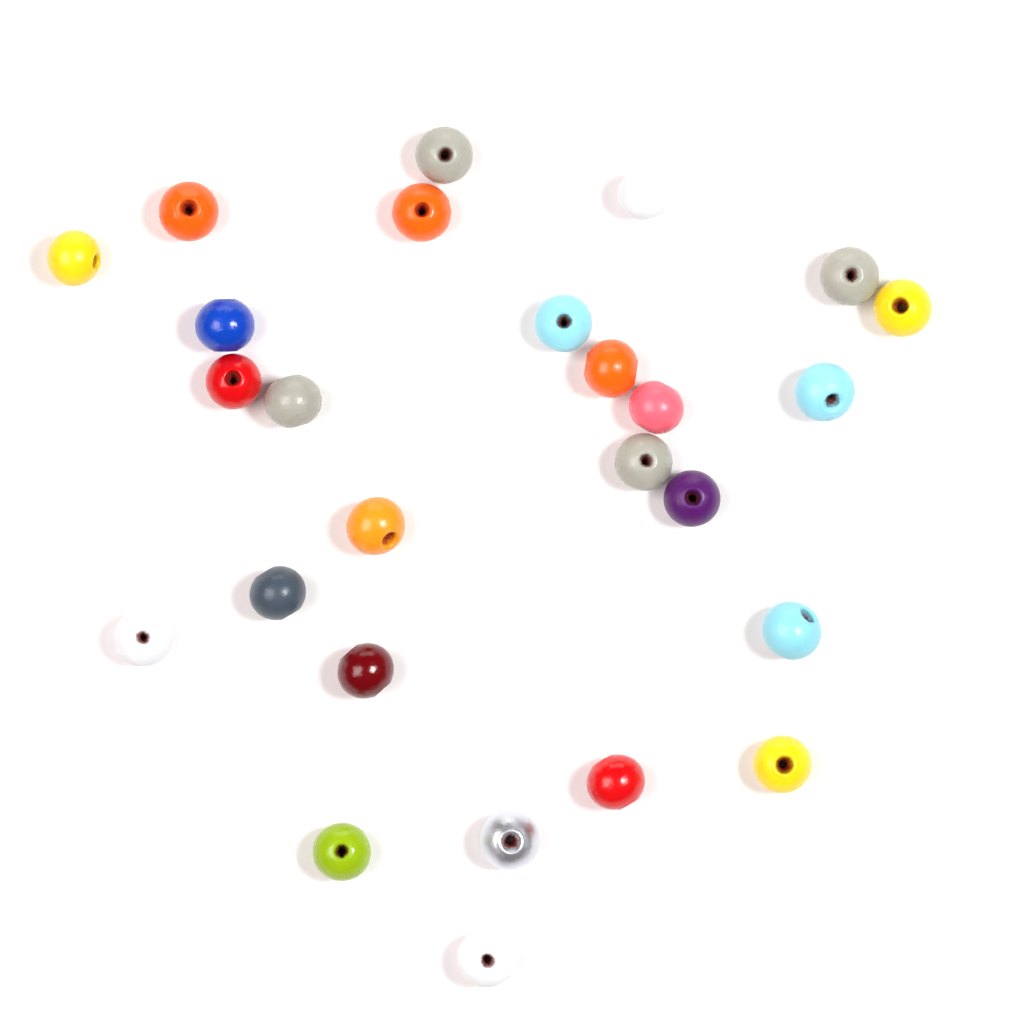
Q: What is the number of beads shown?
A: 26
